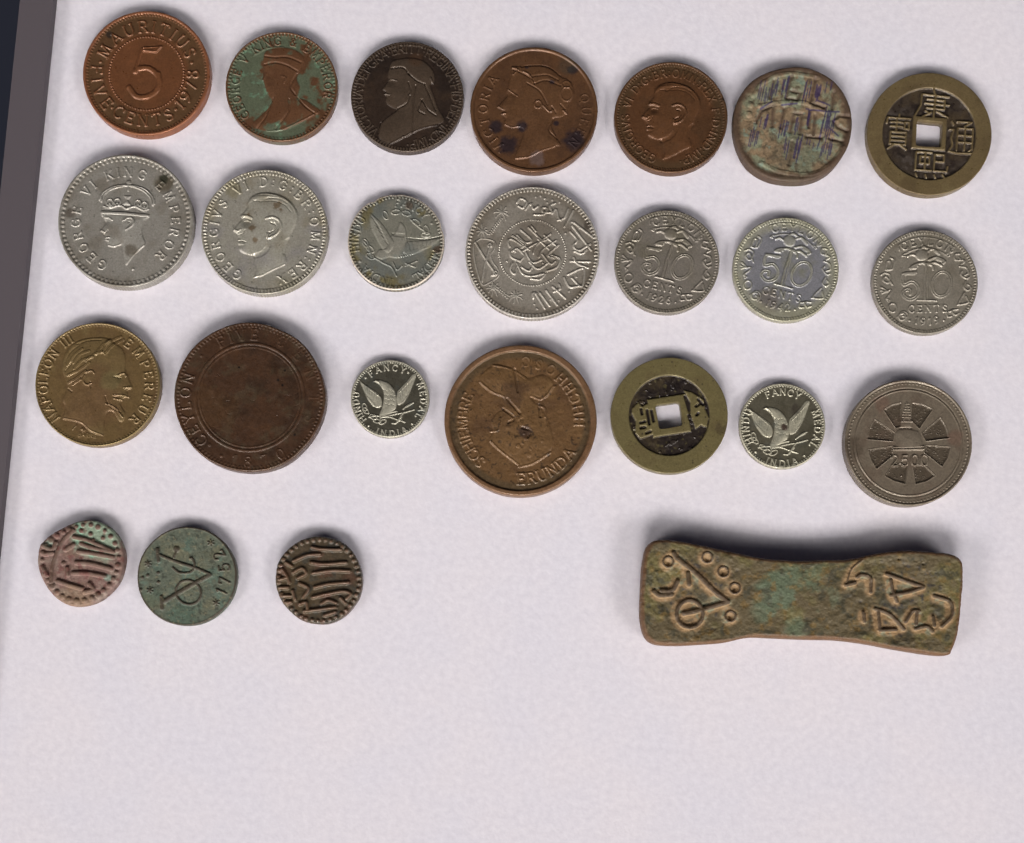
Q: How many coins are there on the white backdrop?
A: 24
